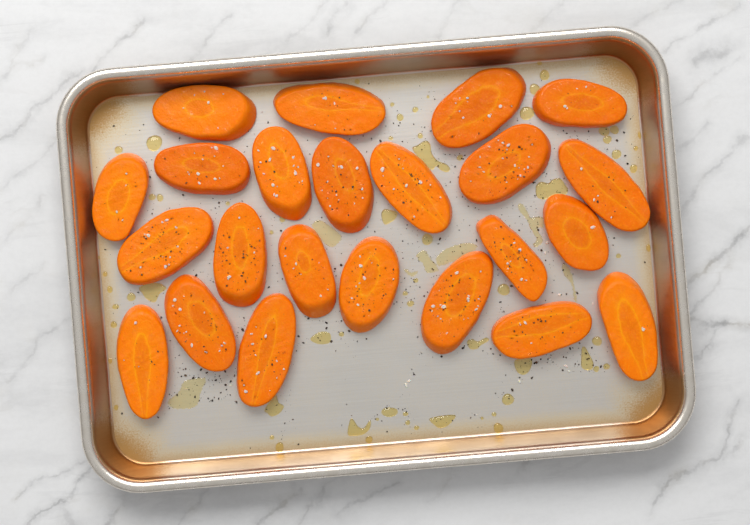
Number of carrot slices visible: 23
